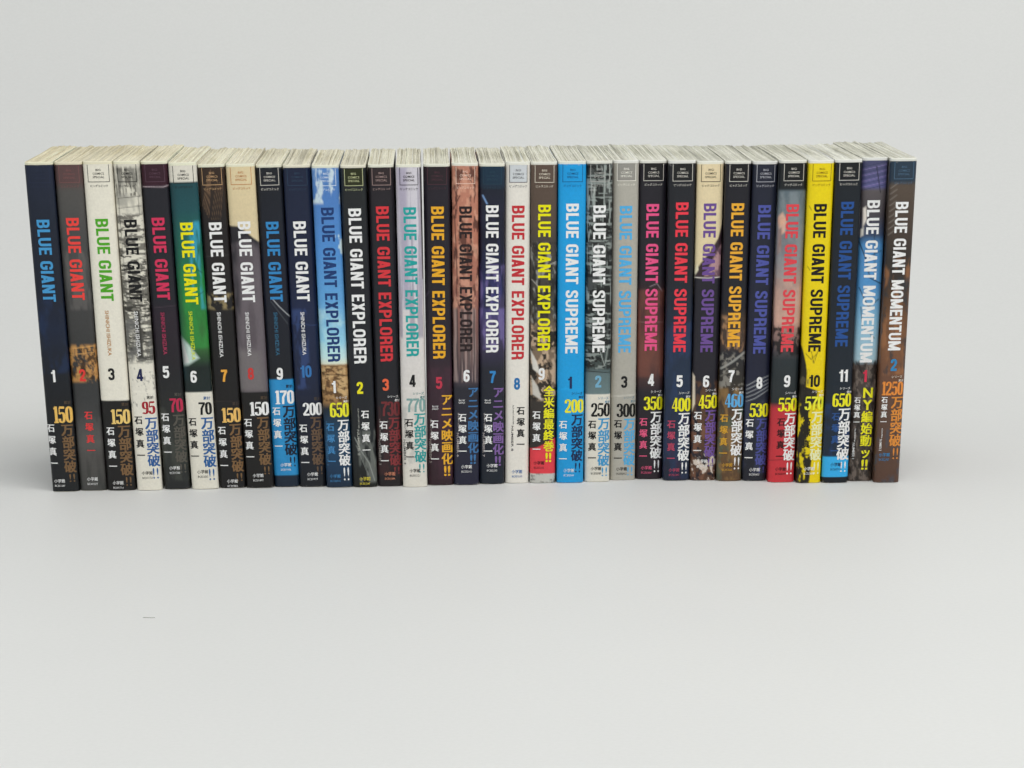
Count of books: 32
